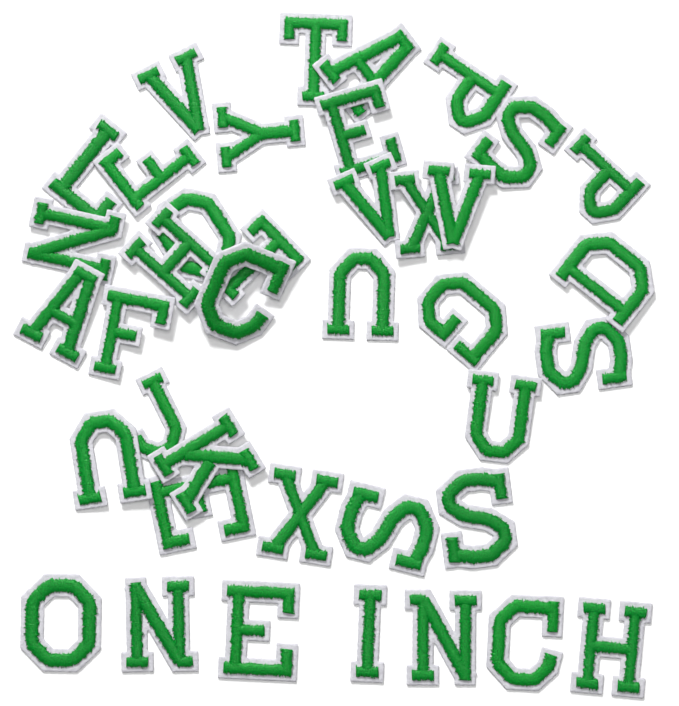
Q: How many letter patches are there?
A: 39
